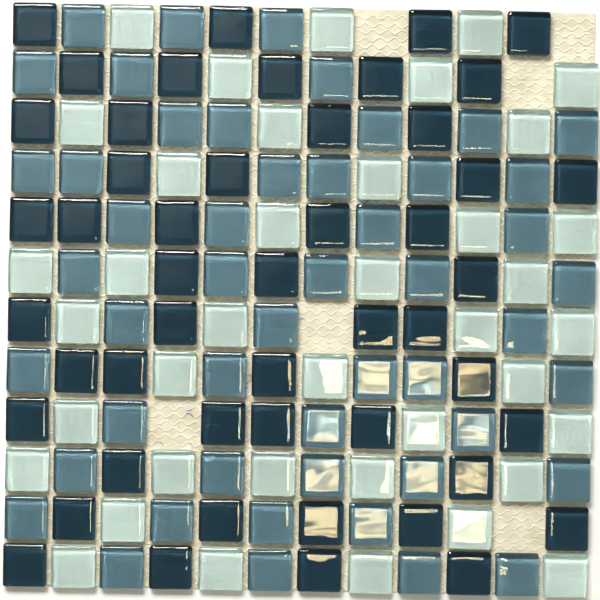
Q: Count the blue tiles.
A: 50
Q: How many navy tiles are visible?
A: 49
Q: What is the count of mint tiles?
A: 39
